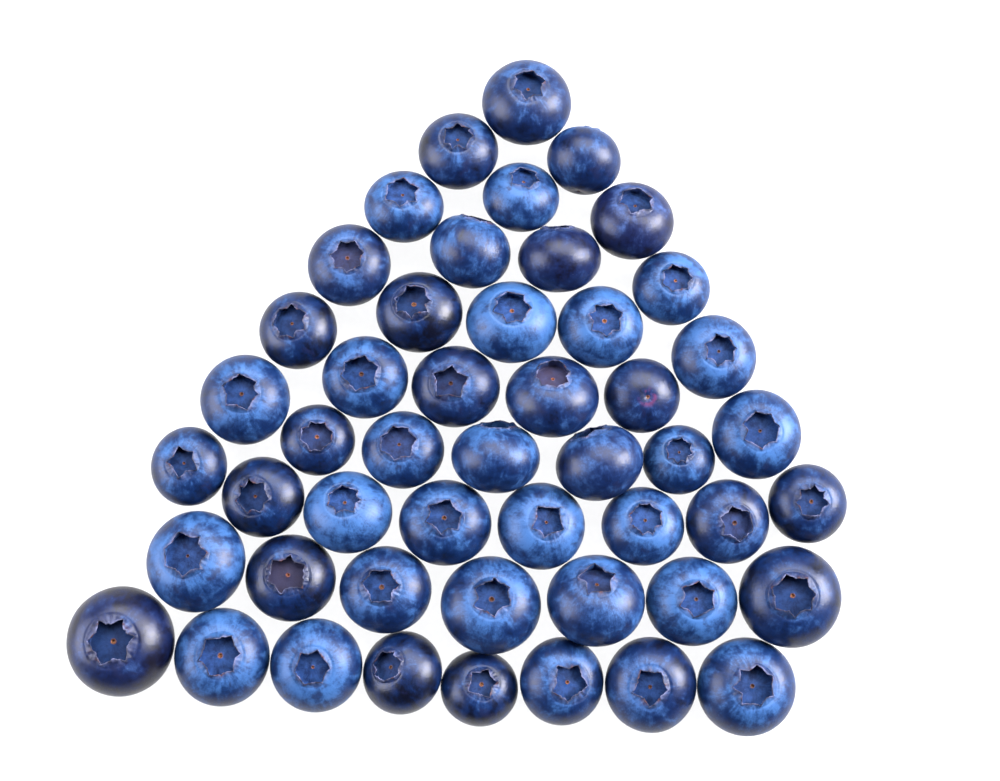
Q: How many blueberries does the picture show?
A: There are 49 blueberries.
